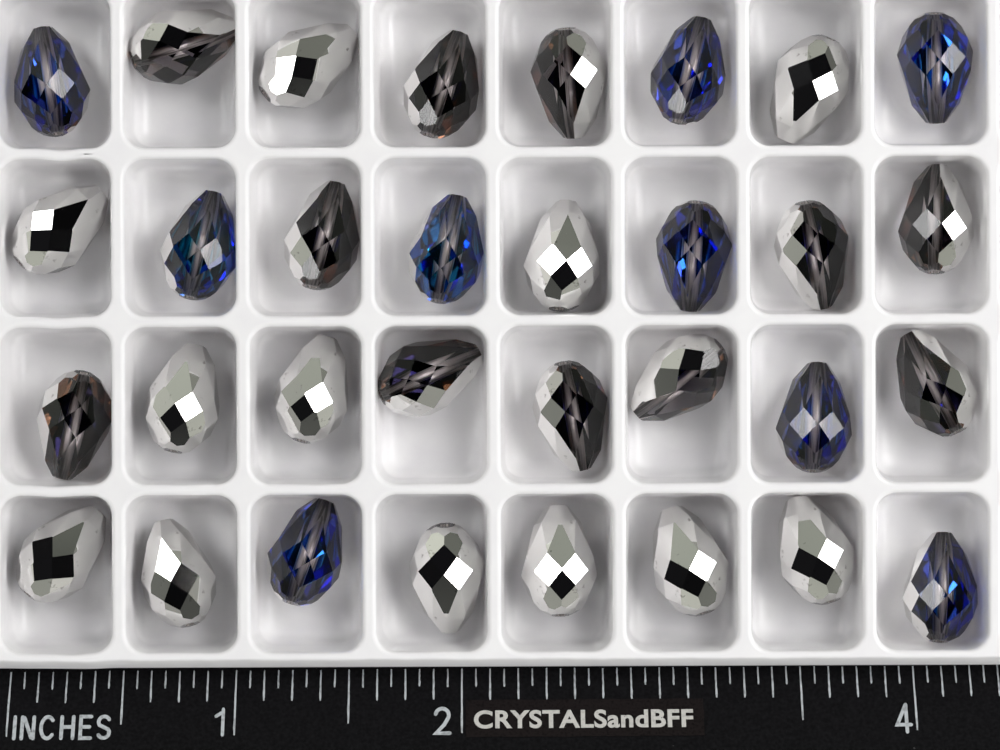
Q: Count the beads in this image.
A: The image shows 32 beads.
